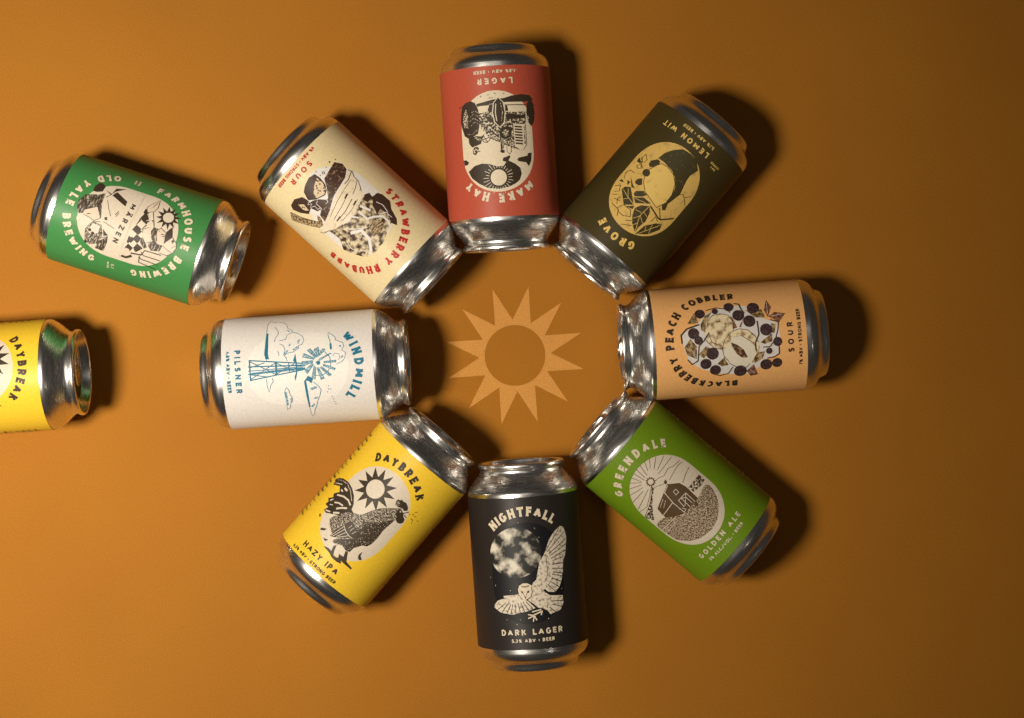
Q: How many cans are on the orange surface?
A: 10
